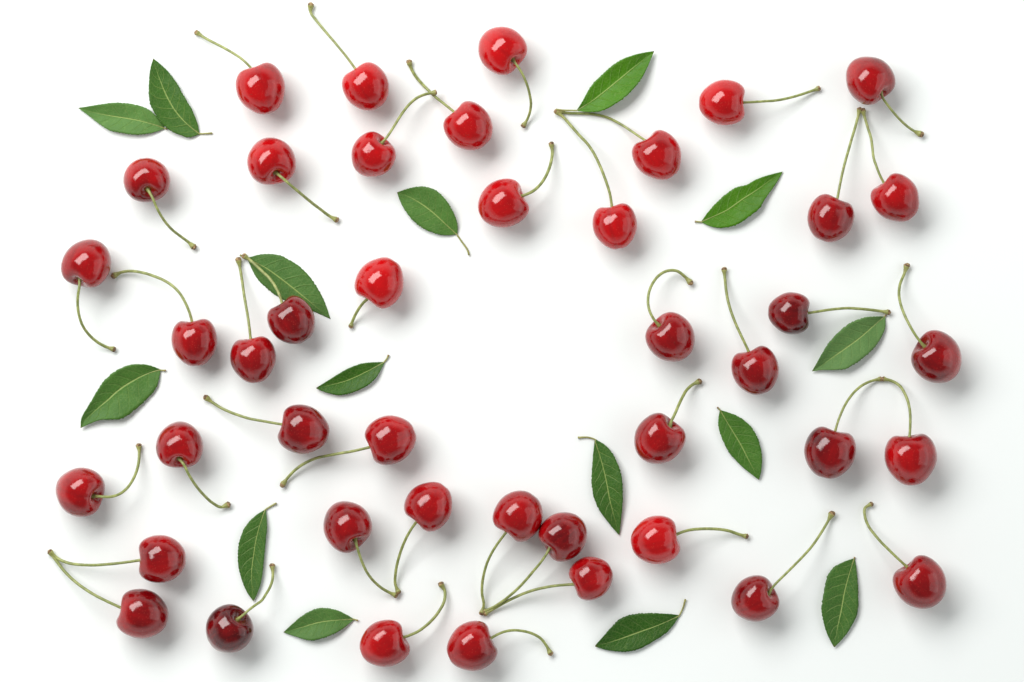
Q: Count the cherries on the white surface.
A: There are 43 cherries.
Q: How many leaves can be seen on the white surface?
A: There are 15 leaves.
